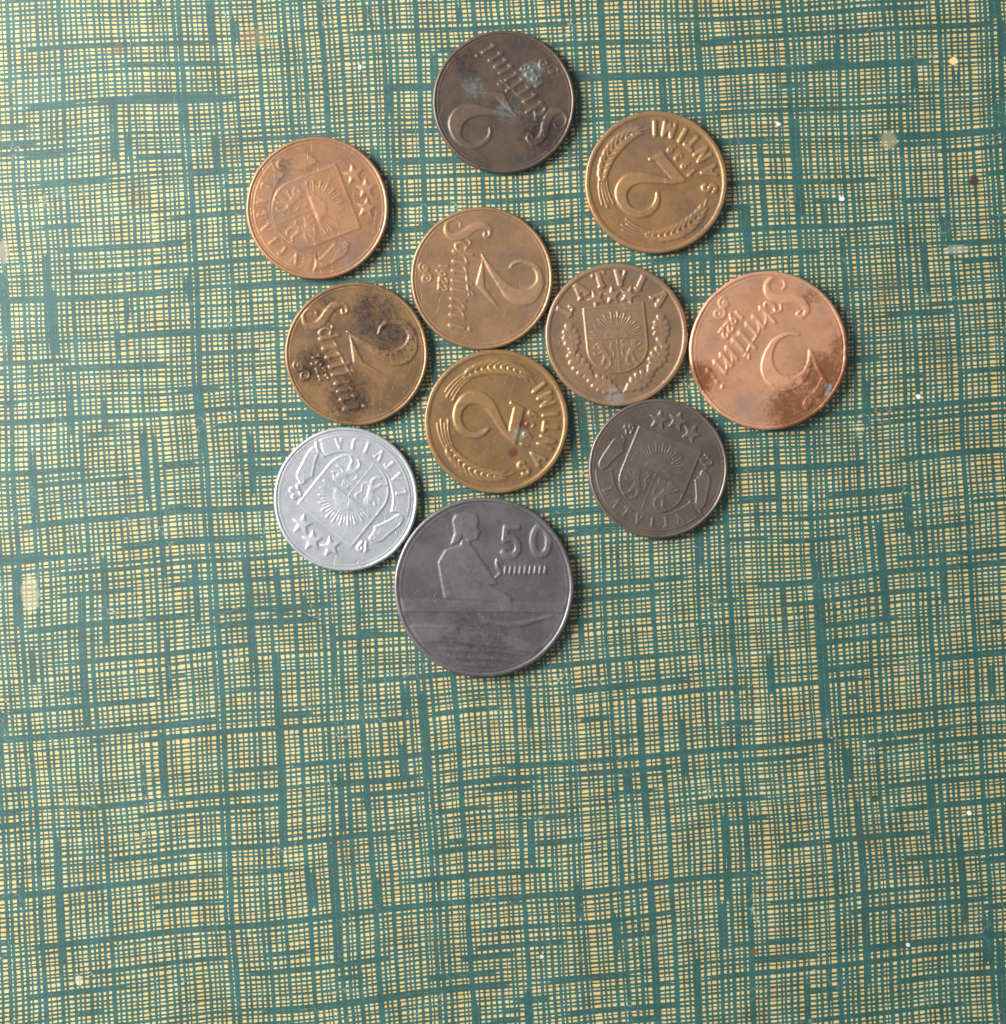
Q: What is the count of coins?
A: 11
